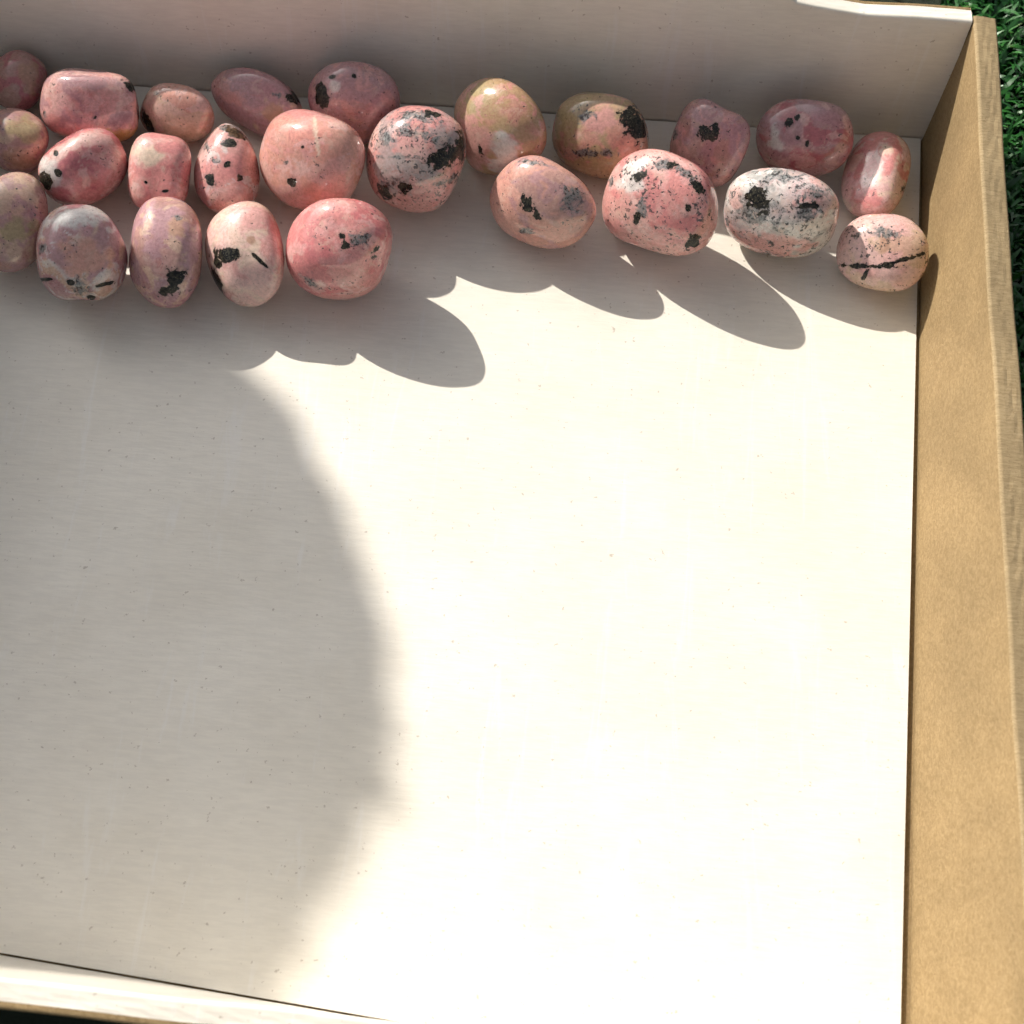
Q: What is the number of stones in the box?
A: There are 25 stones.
